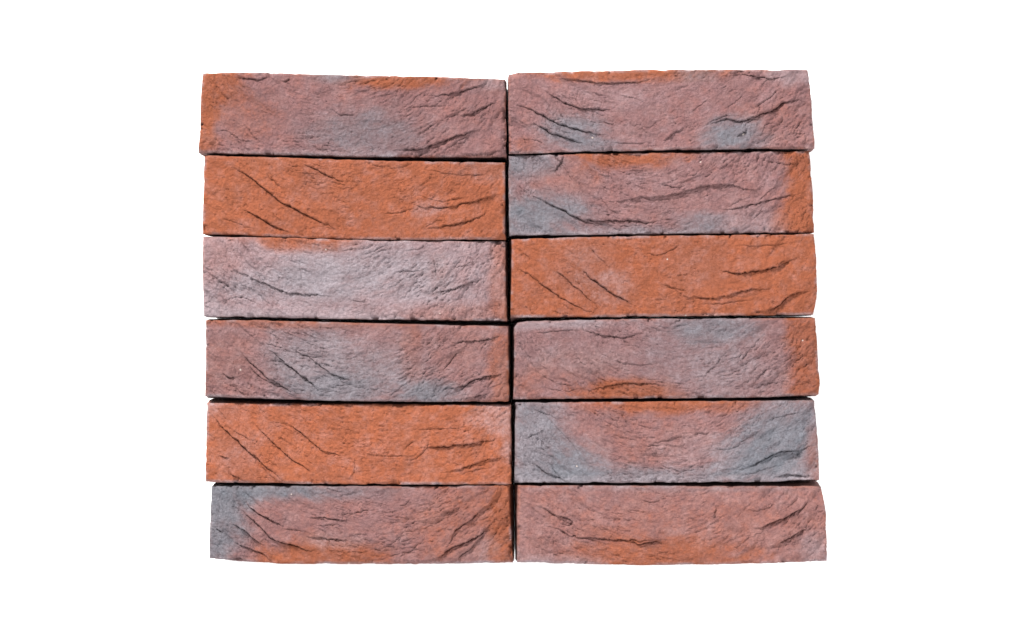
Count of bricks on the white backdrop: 12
